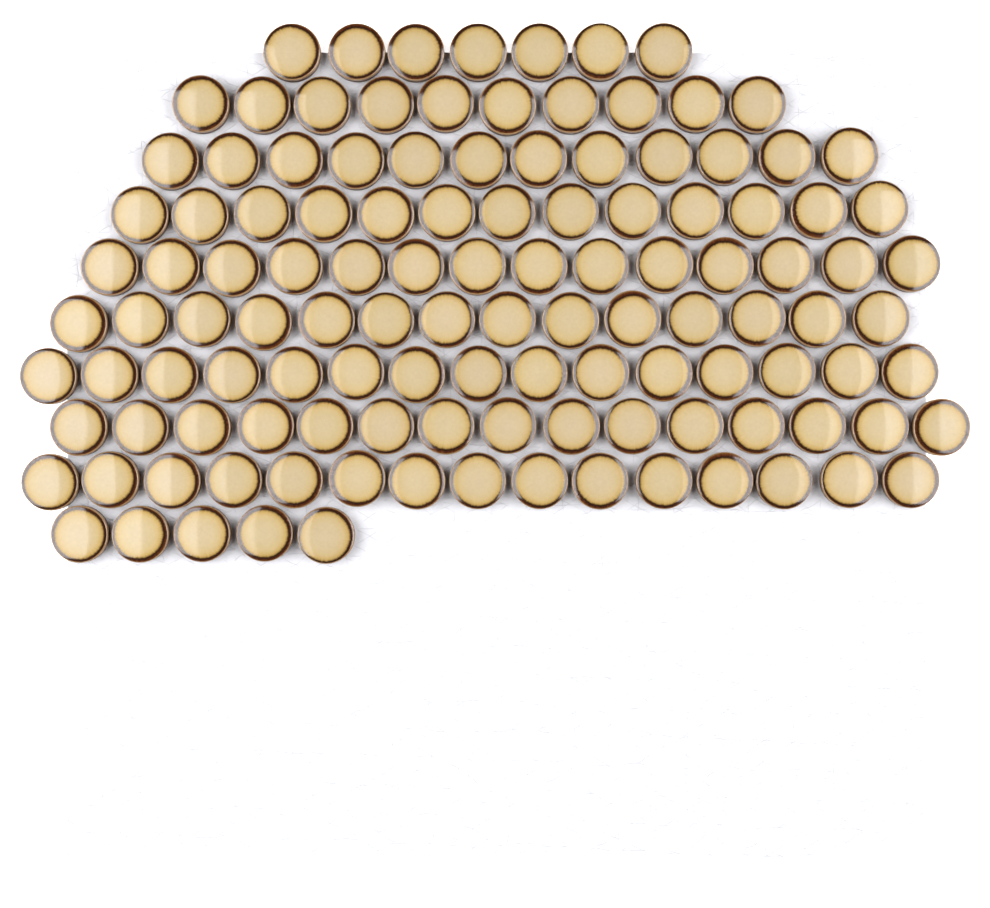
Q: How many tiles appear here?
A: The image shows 120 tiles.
